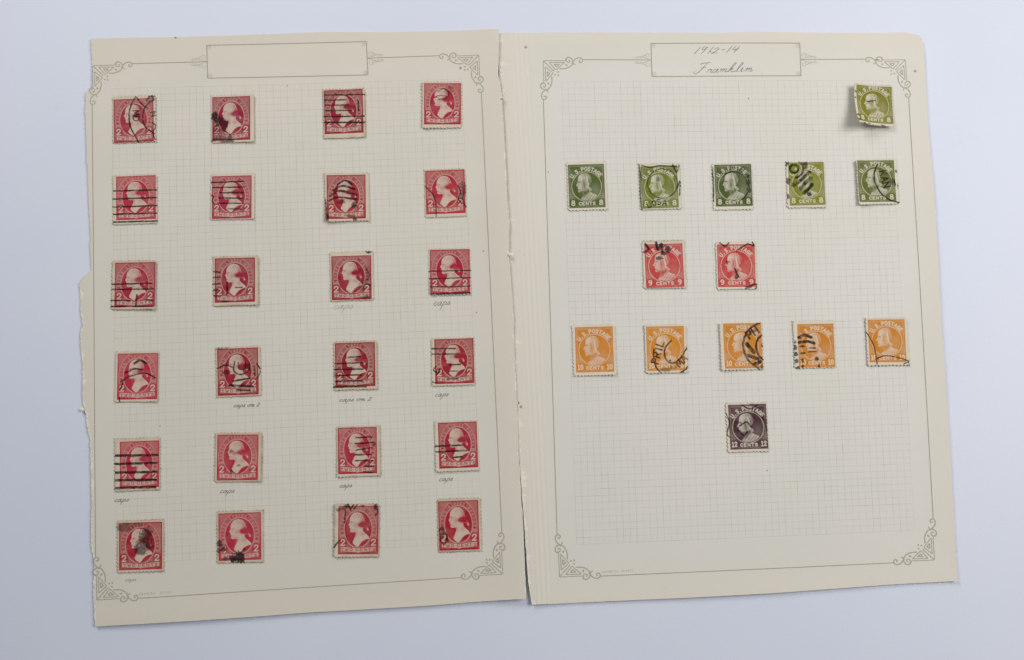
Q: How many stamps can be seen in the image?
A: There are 38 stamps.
